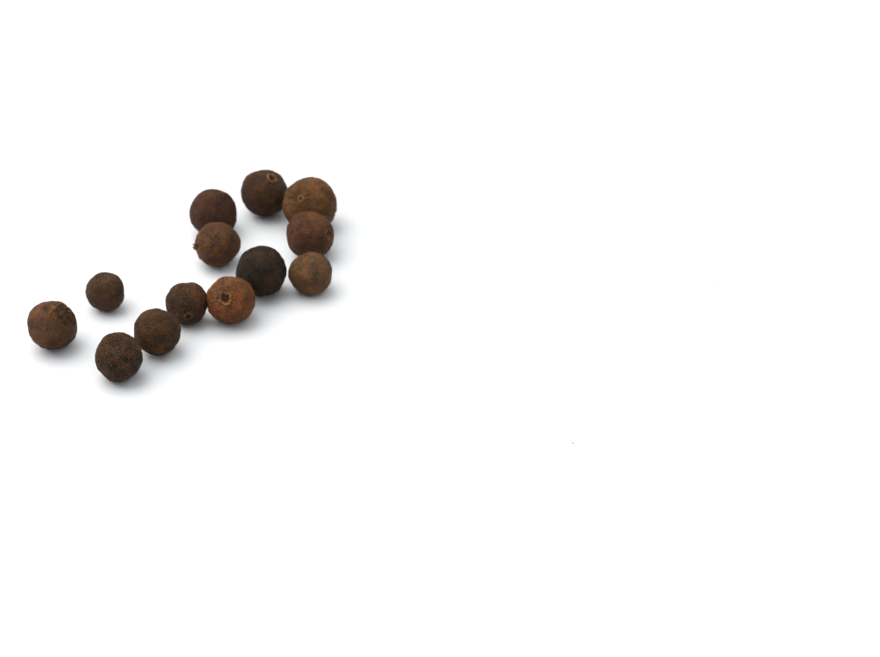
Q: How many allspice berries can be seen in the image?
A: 13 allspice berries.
